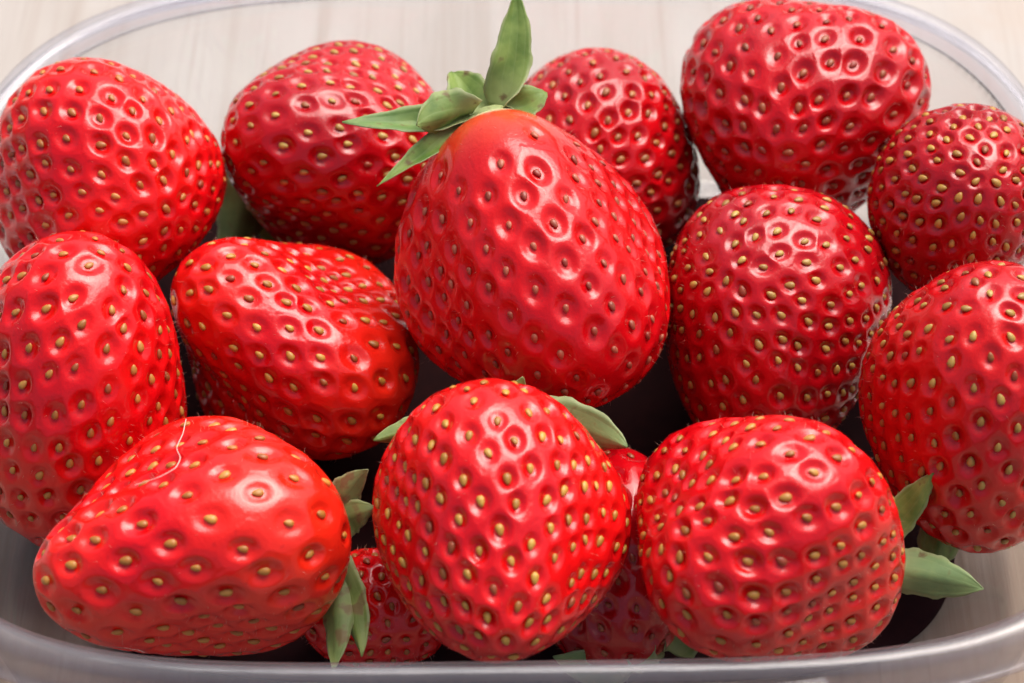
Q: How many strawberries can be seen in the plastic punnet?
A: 15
